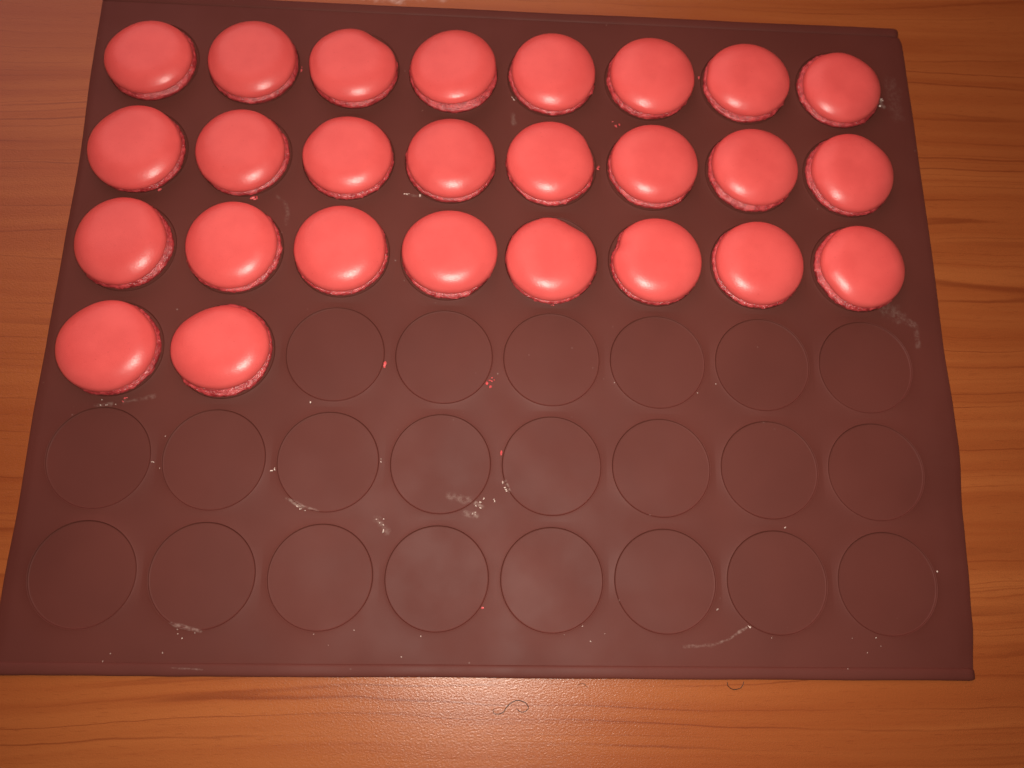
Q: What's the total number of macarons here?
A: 26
